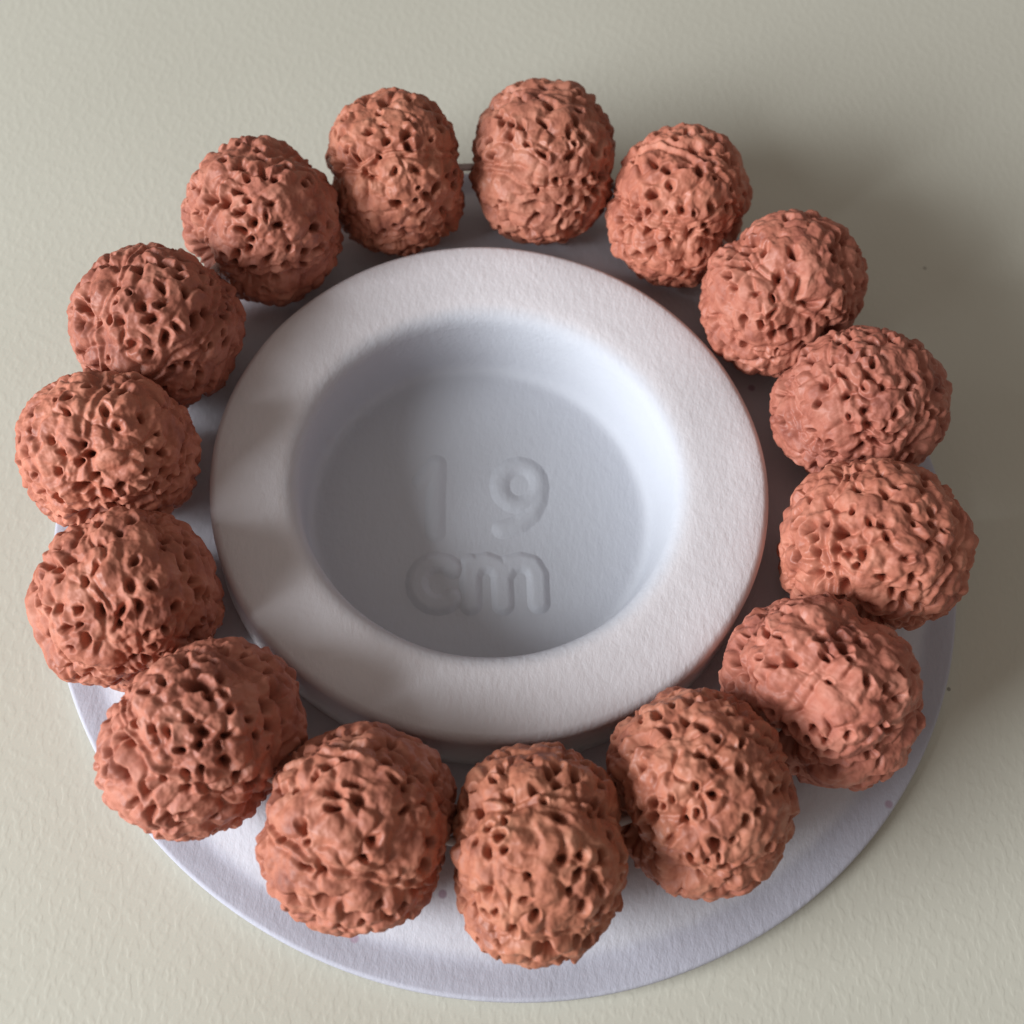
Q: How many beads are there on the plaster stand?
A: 15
